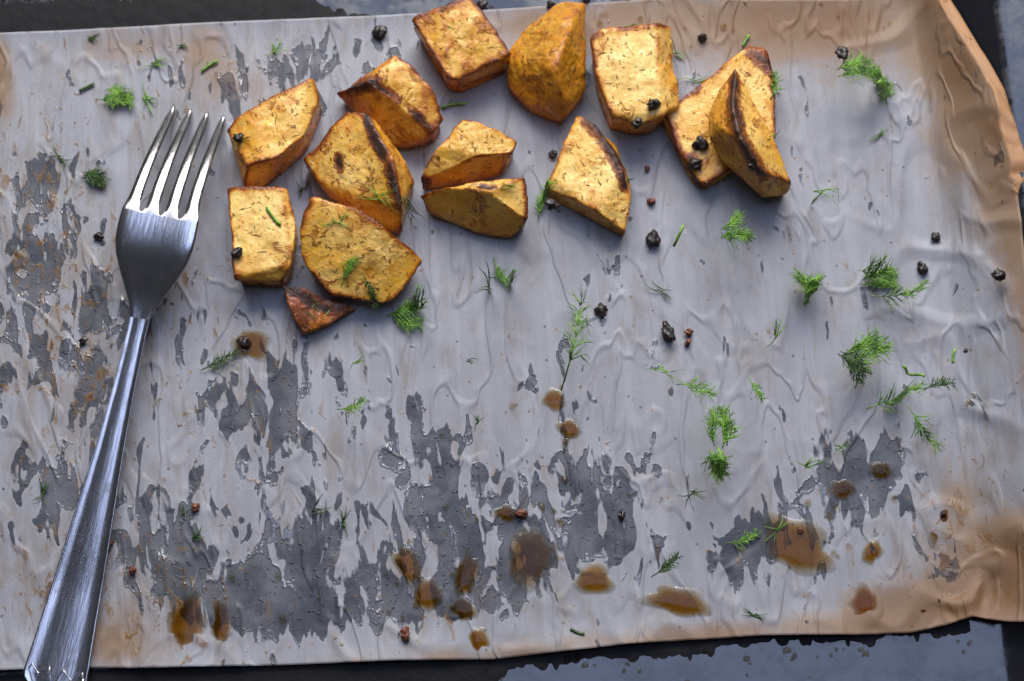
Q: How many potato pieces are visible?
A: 14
